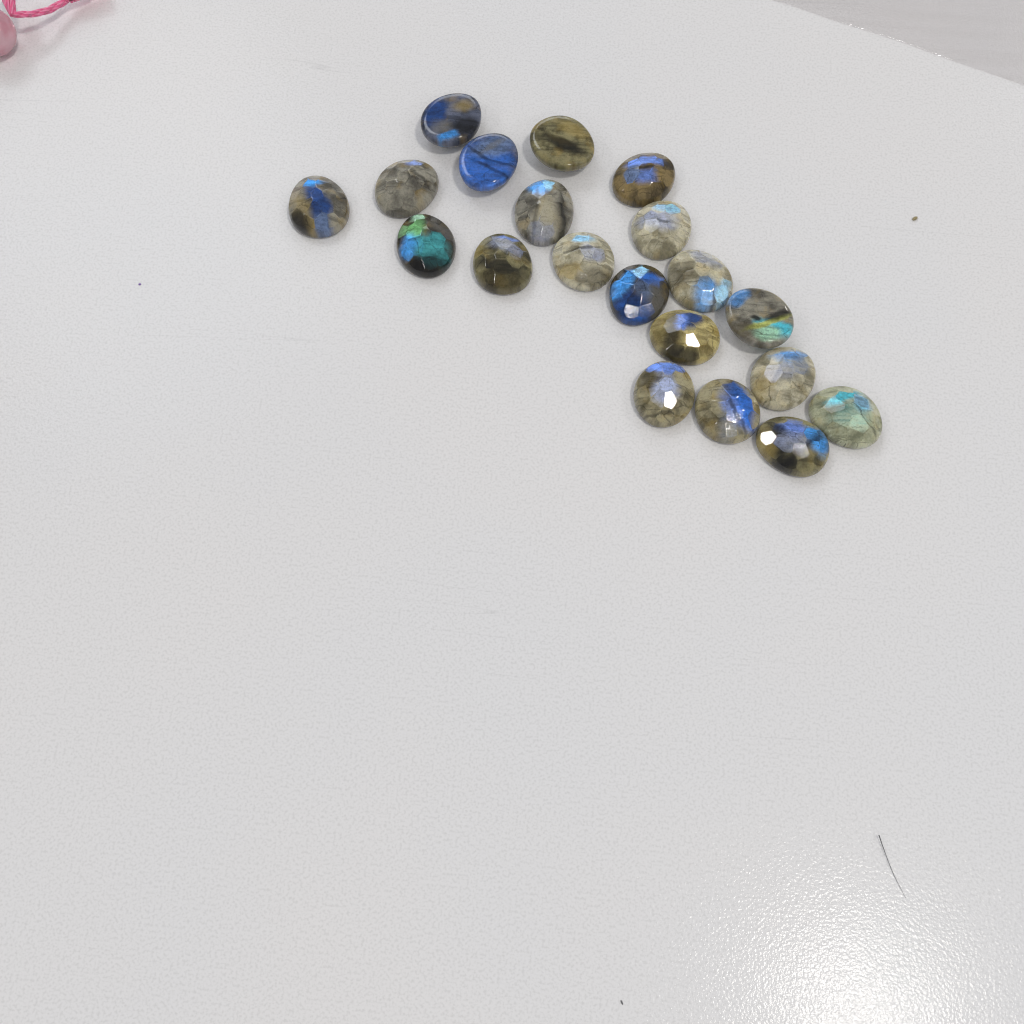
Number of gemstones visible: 20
